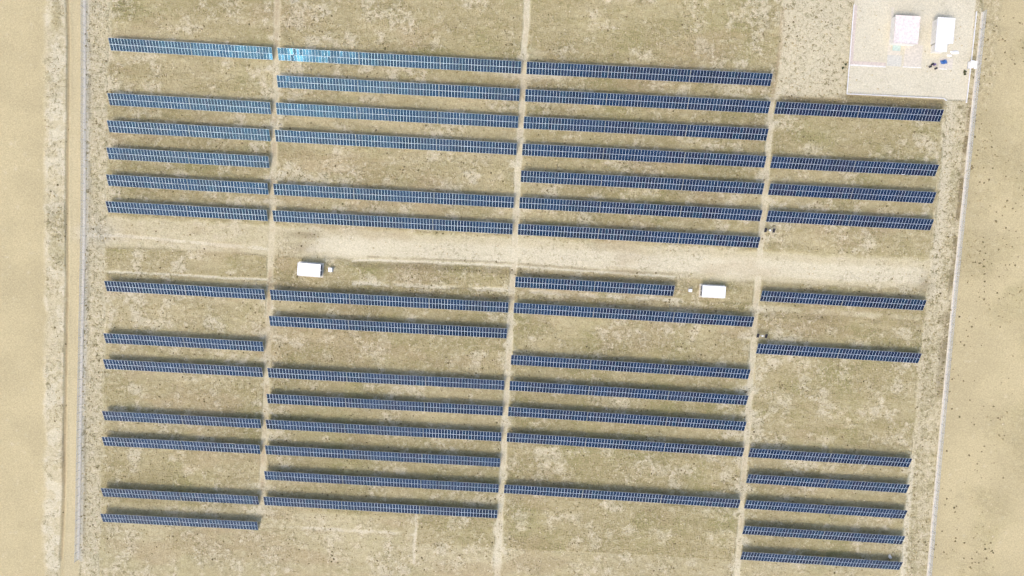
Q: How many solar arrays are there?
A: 52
